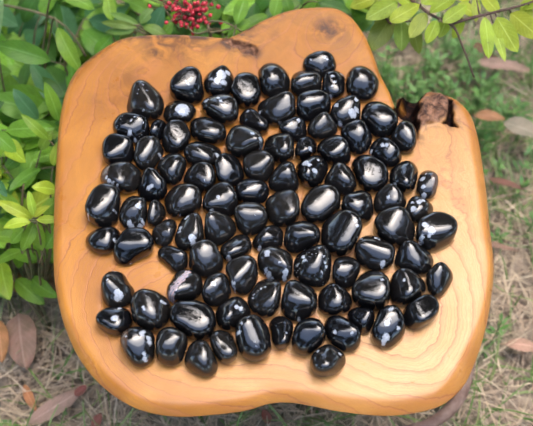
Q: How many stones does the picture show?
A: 100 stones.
